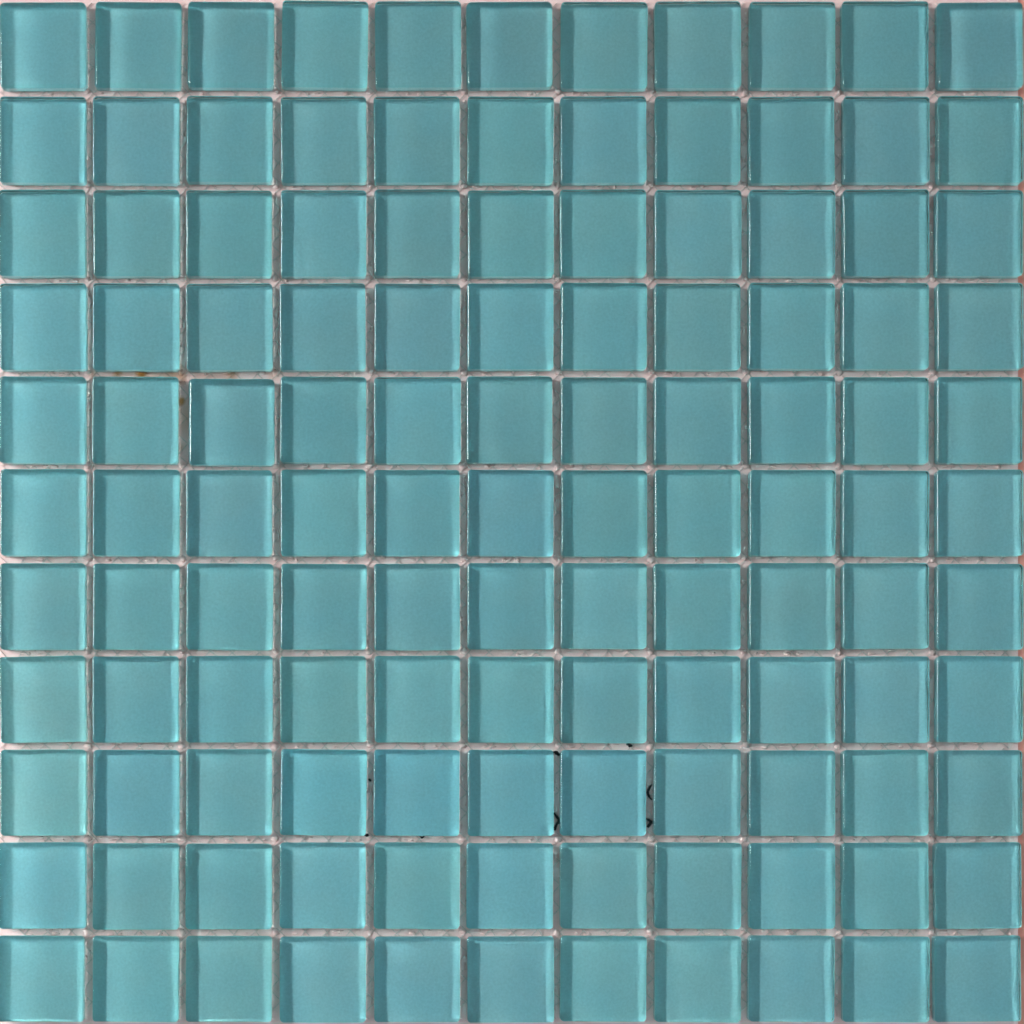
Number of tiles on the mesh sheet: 121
